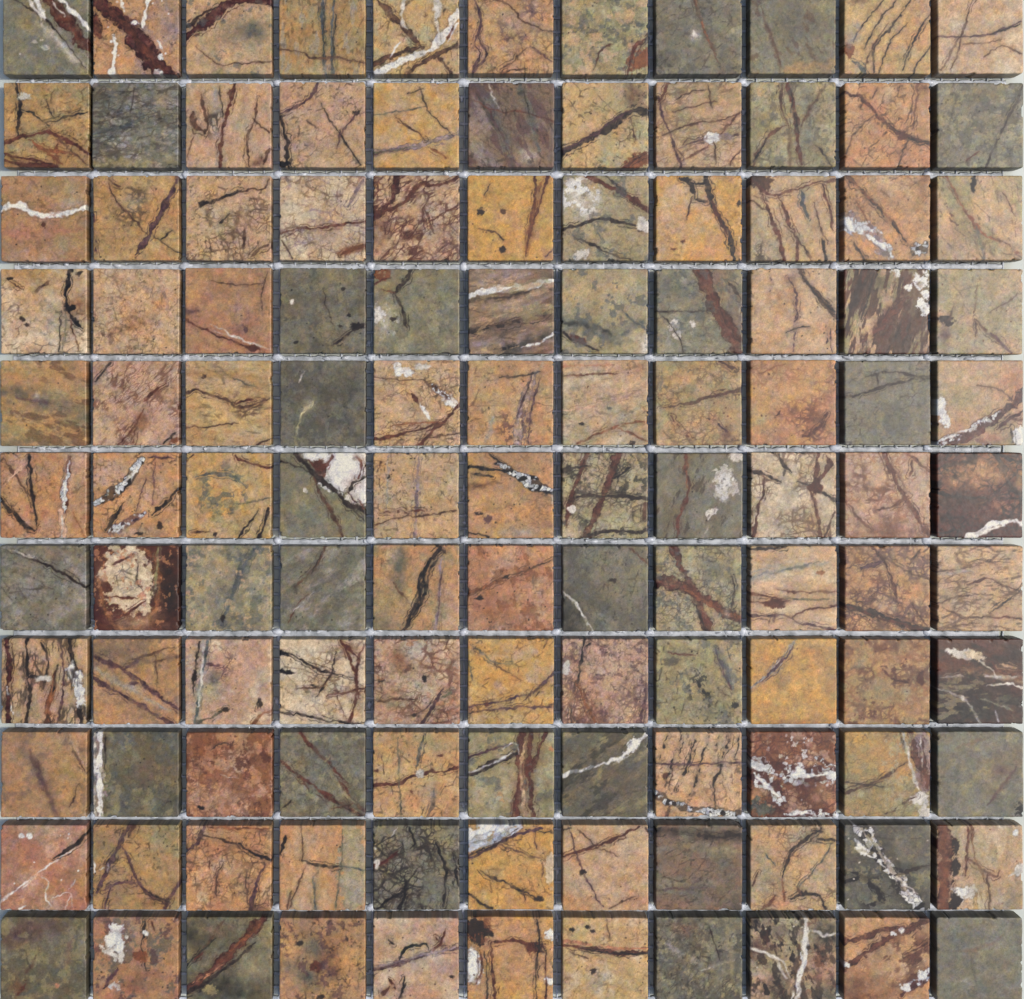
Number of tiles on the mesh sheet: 121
